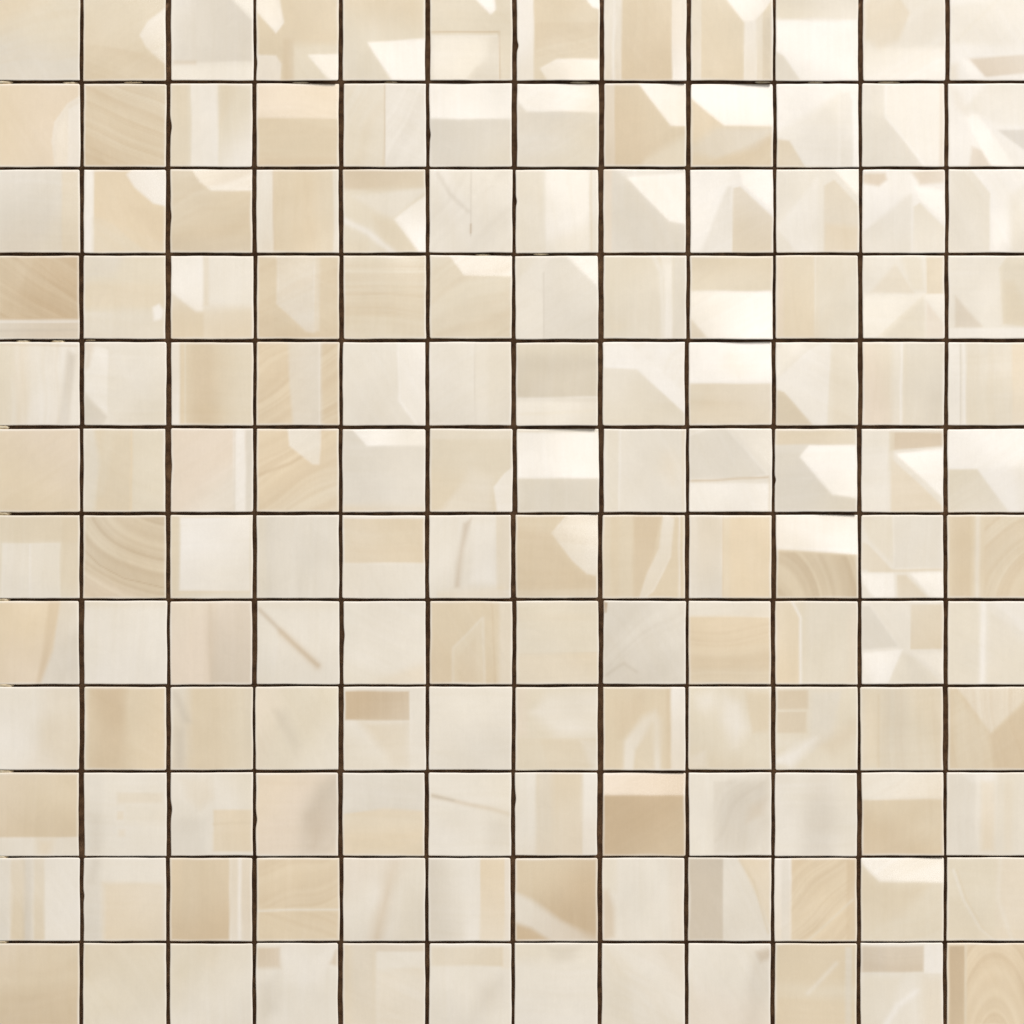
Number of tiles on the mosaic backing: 144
